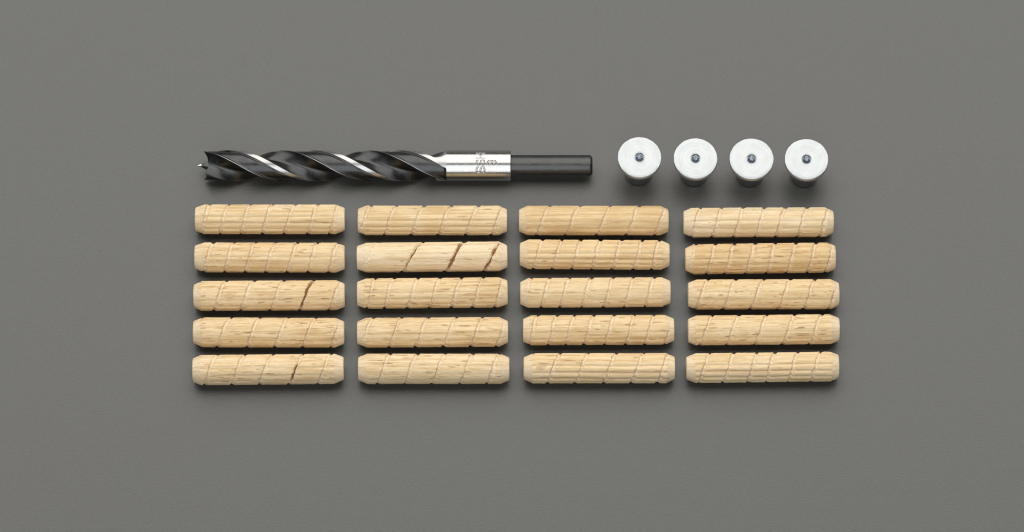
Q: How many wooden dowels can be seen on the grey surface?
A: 20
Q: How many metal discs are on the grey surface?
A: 4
